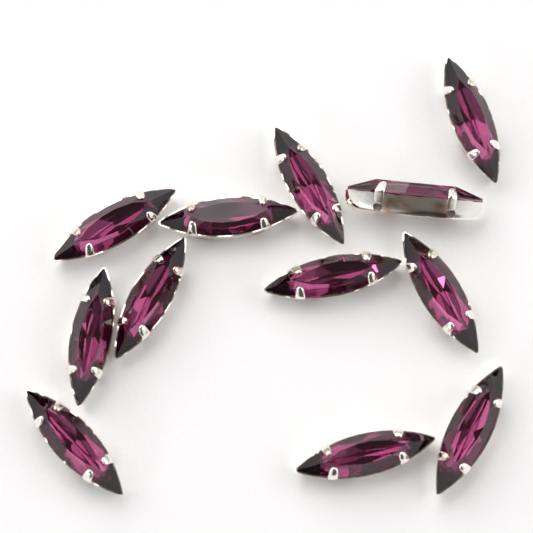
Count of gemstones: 12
